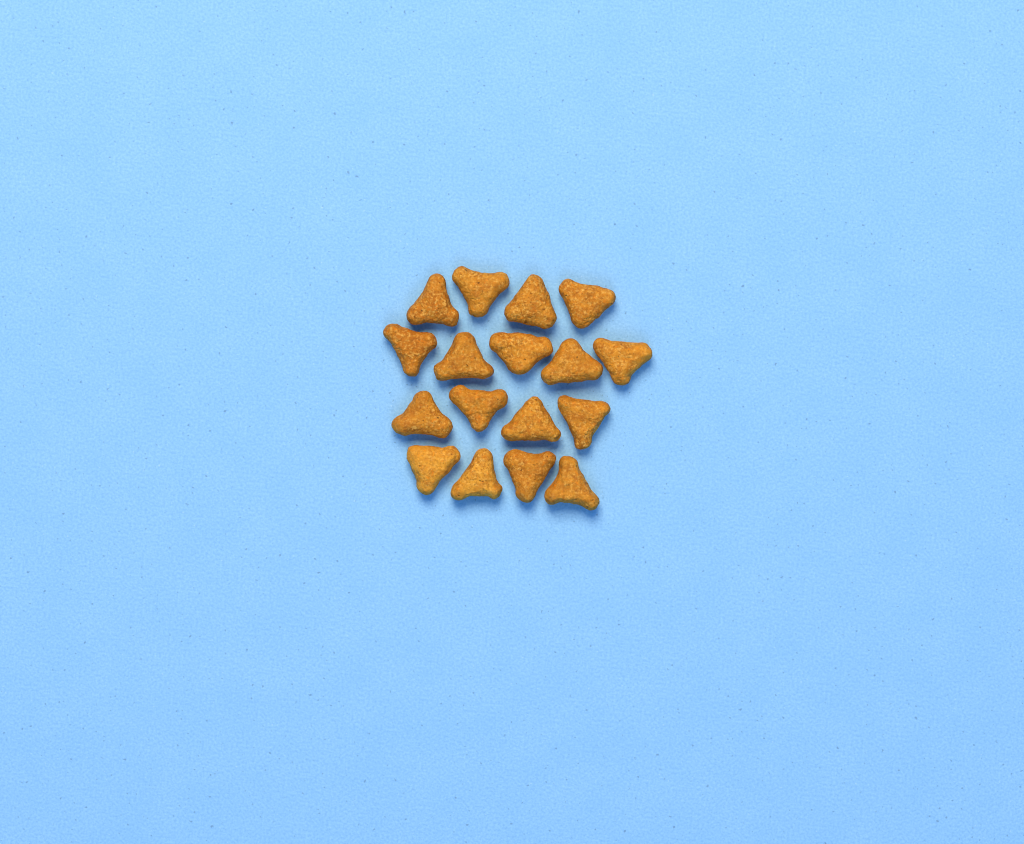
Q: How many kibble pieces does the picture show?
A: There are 17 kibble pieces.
